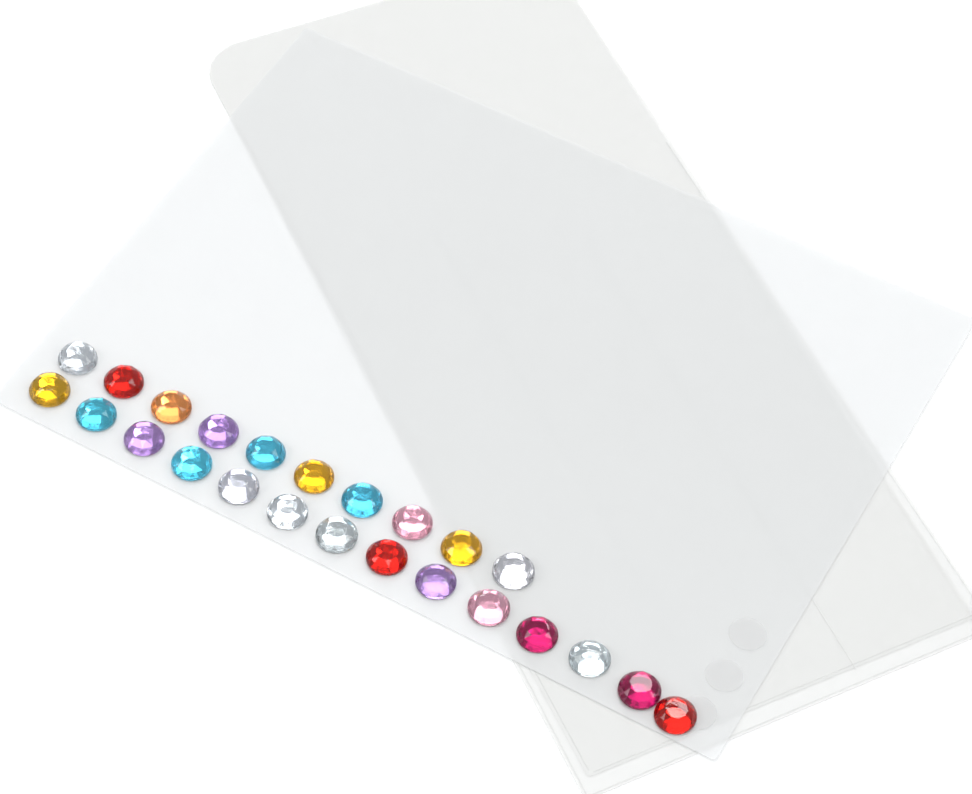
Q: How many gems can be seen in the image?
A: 24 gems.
